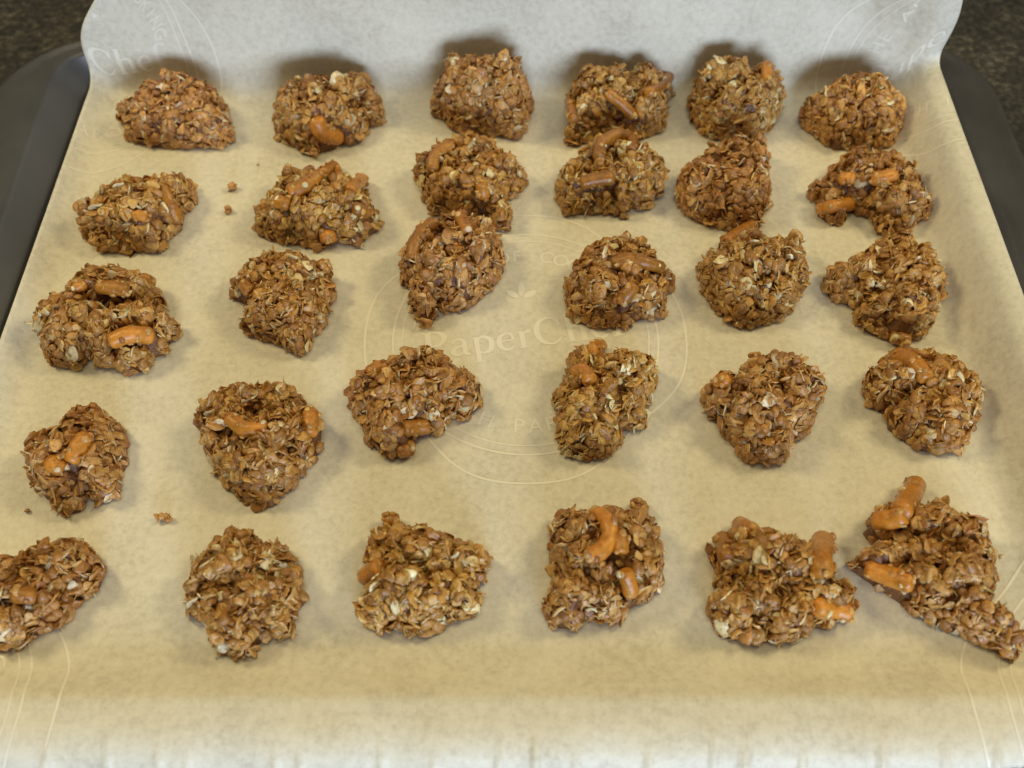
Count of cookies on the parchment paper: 30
